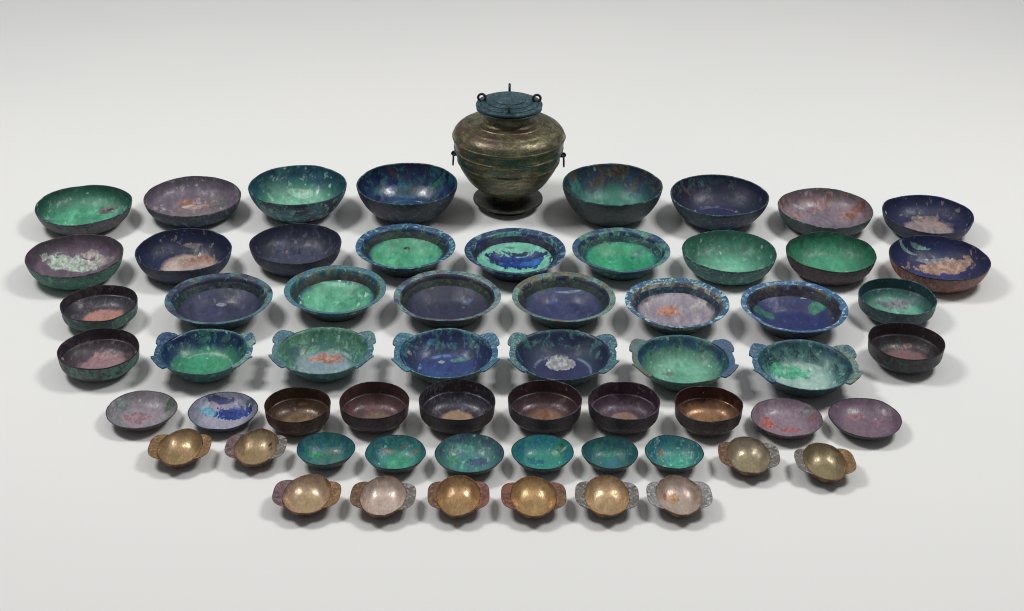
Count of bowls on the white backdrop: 59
